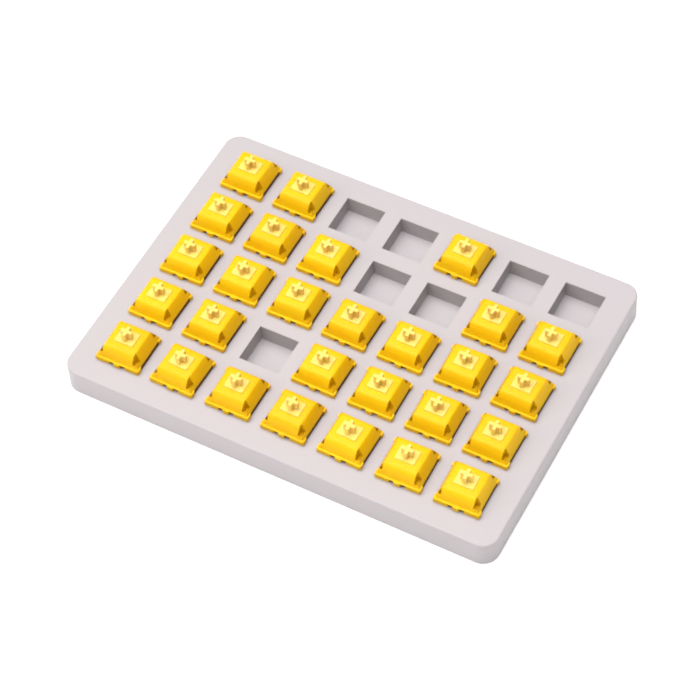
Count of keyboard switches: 28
